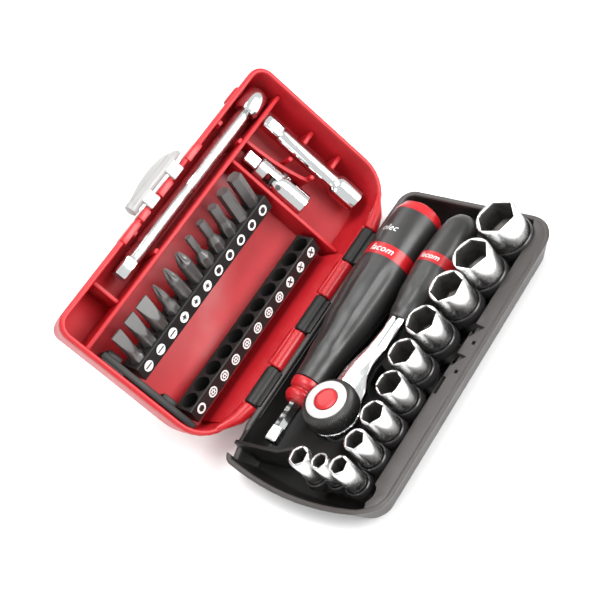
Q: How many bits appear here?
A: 11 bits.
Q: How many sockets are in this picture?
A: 11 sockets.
